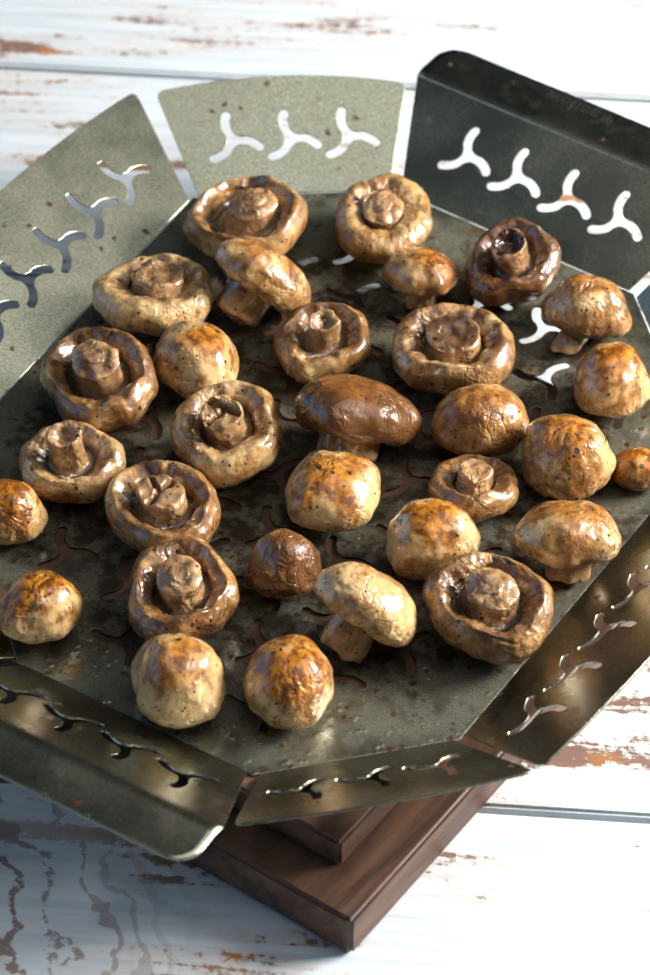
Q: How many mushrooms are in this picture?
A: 31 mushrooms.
